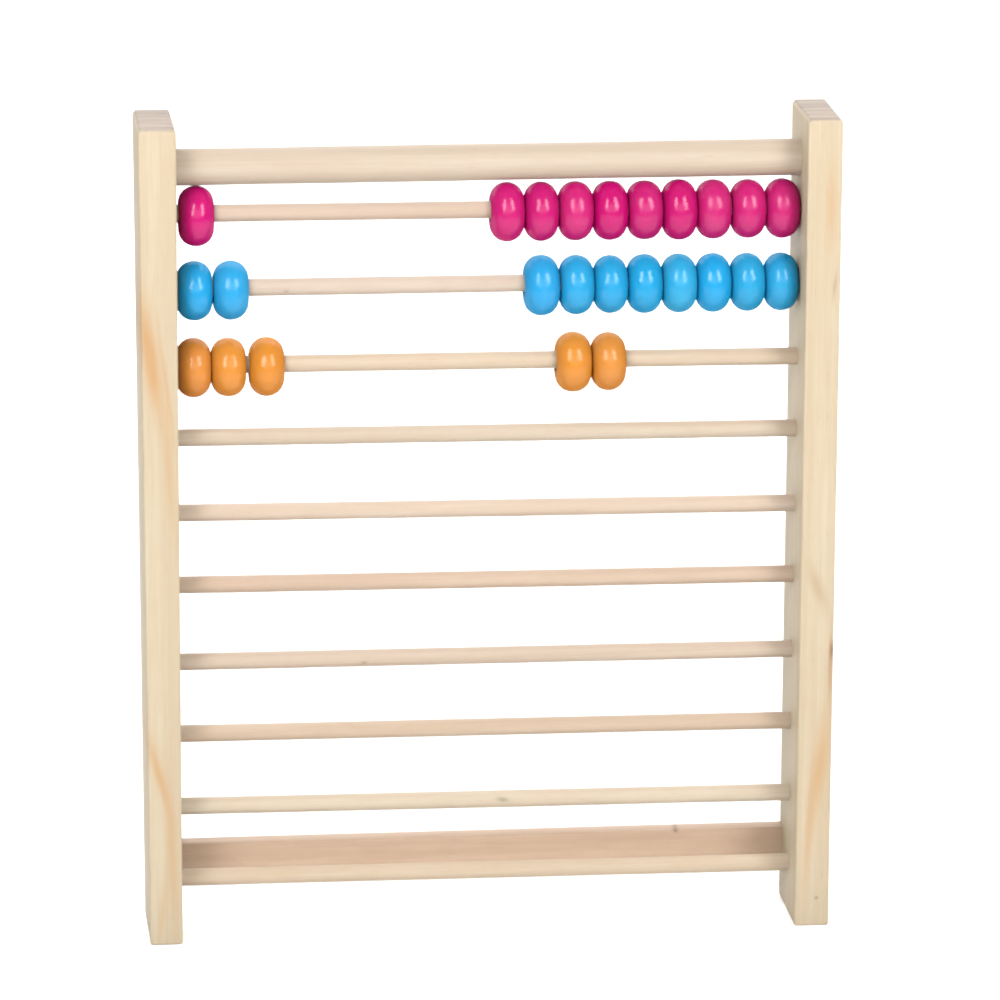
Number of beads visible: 25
